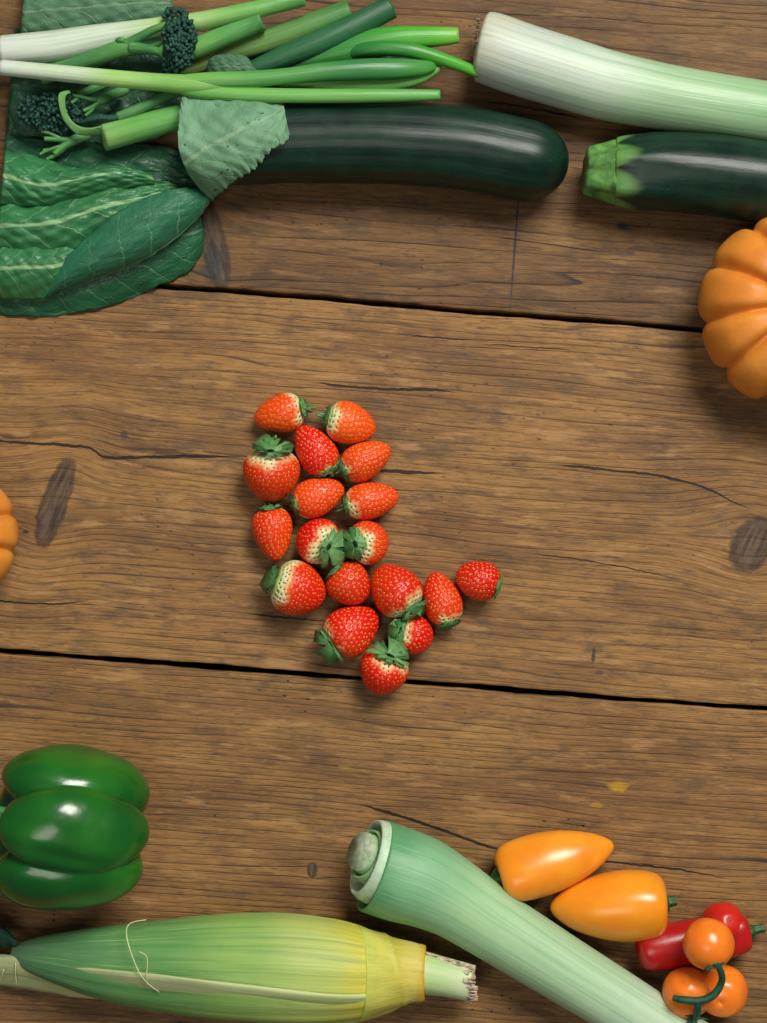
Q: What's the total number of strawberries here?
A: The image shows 18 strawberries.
